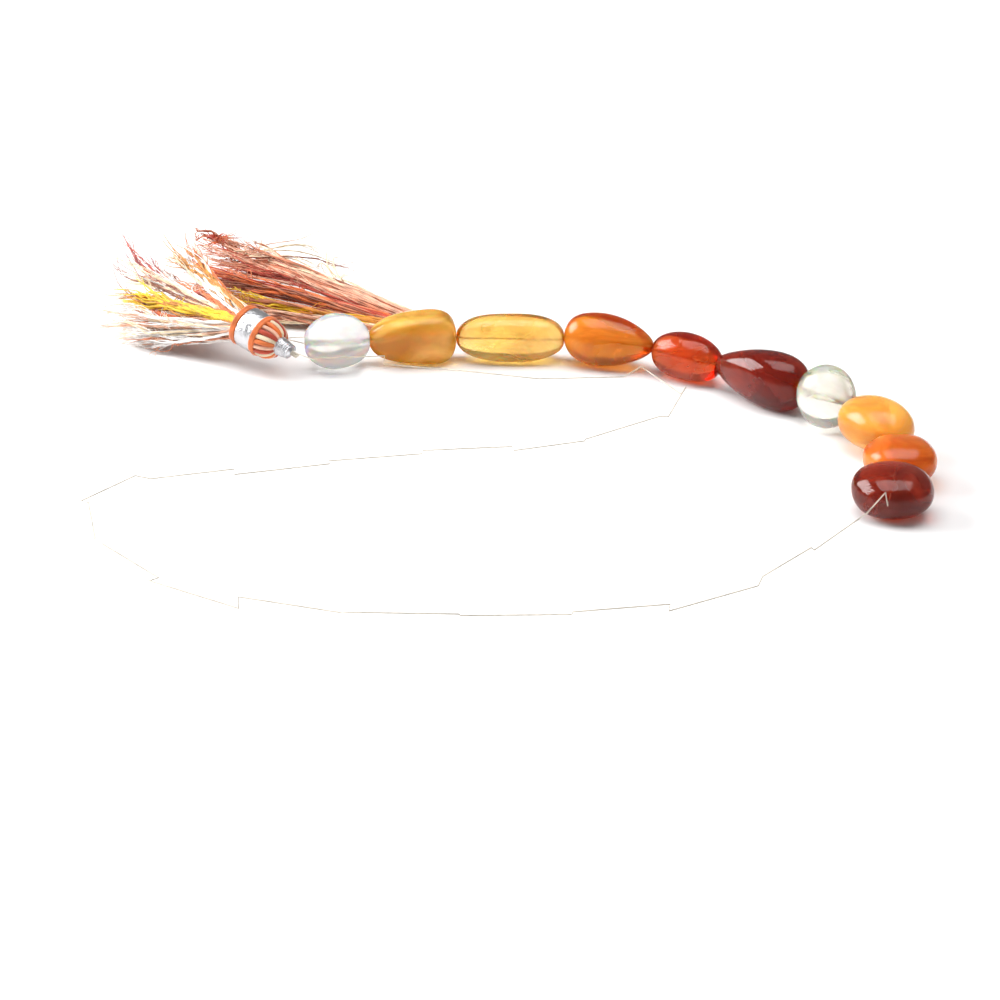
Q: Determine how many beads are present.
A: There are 10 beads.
